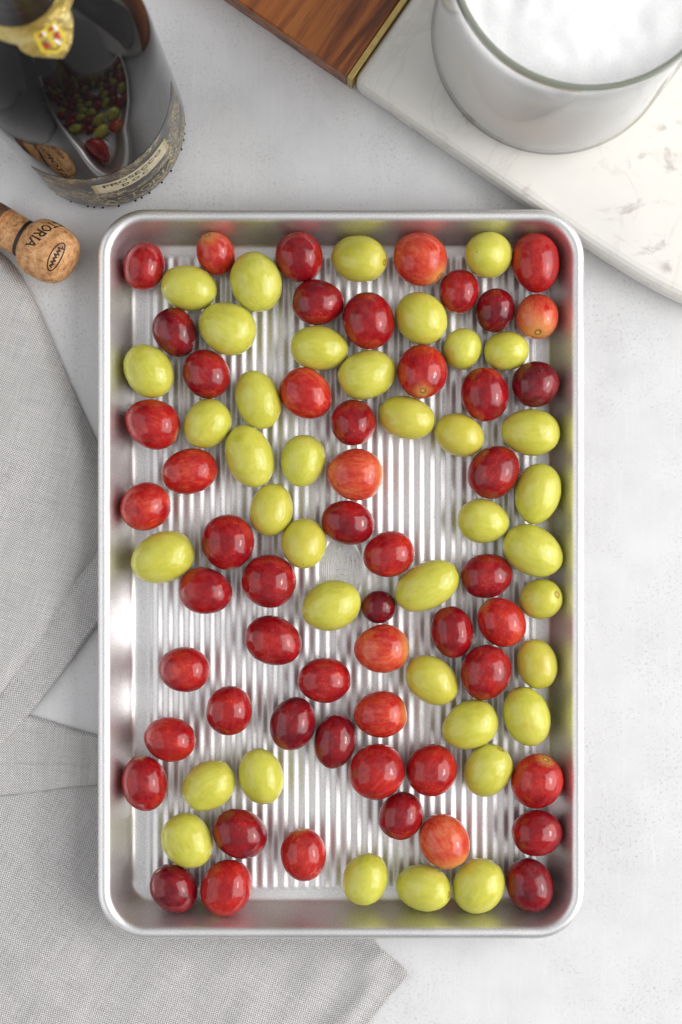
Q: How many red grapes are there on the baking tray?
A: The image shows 53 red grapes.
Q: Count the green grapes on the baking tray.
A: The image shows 38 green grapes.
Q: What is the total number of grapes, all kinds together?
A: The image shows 91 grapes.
